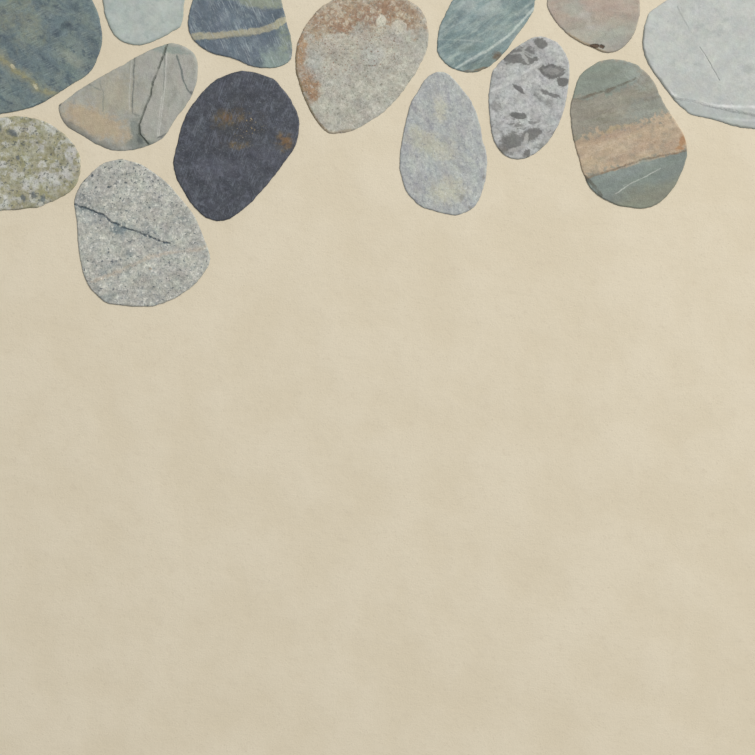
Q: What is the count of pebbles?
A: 14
